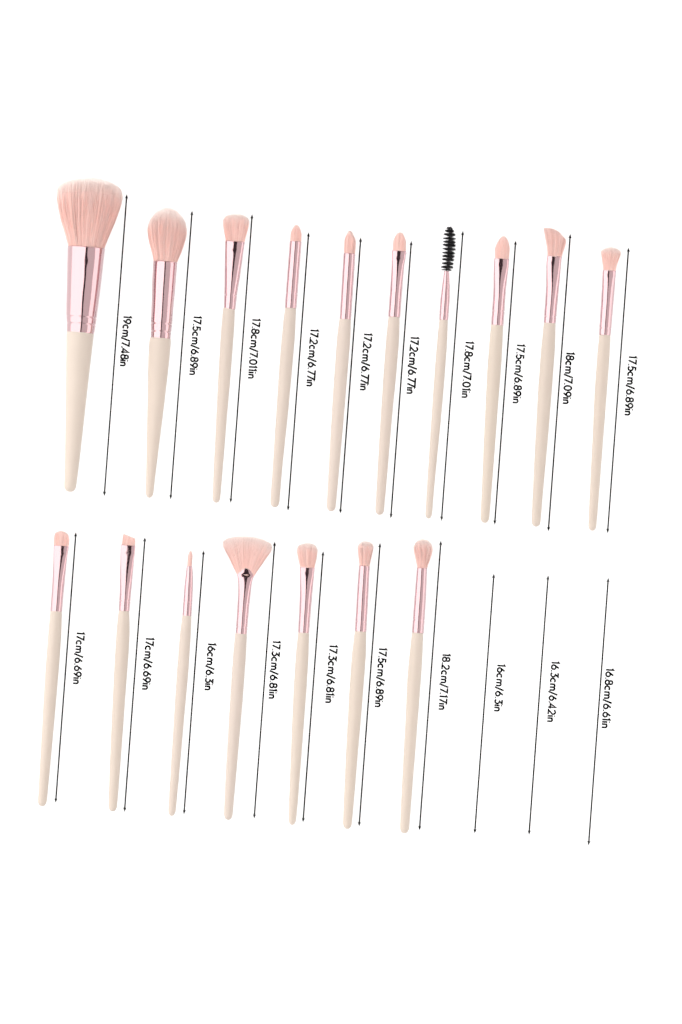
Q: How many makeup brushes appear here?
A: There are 17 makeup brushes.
